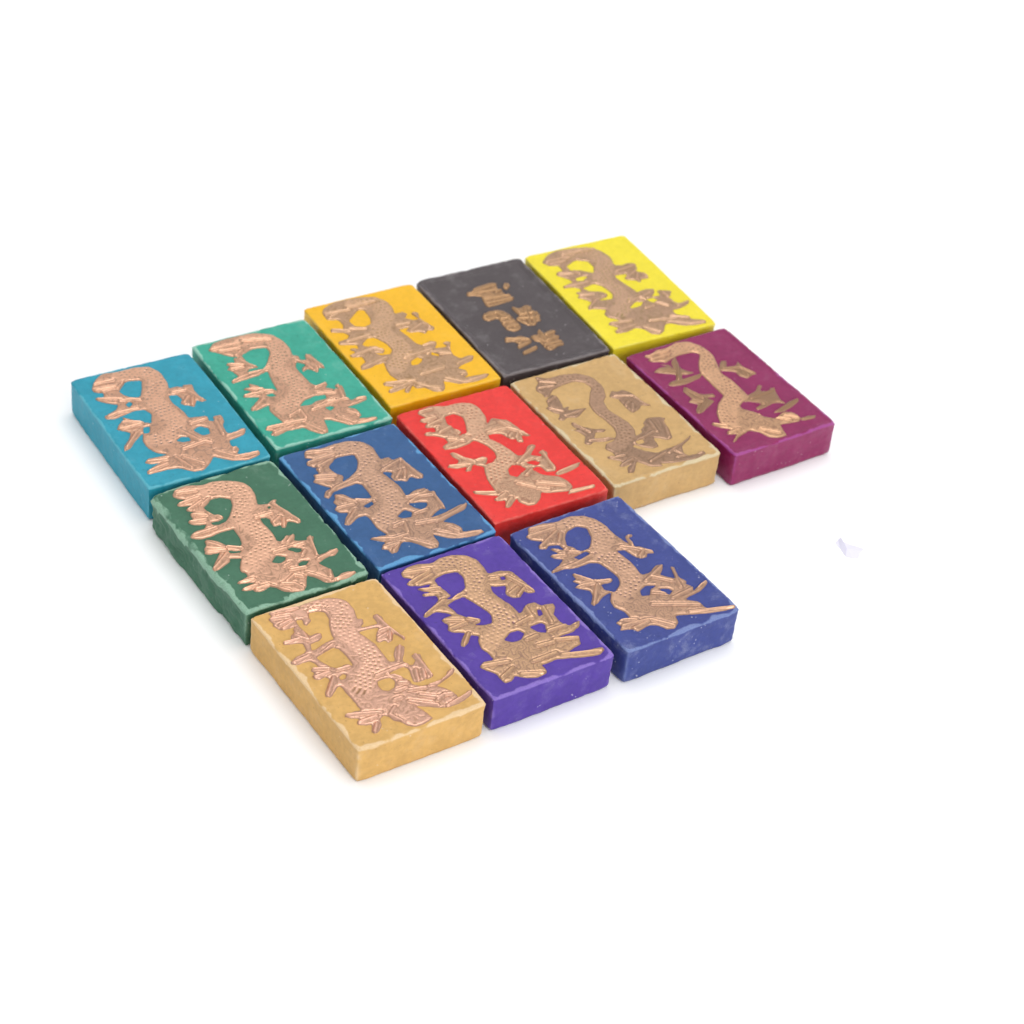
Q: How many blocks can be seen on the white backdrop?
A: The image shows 13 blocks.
